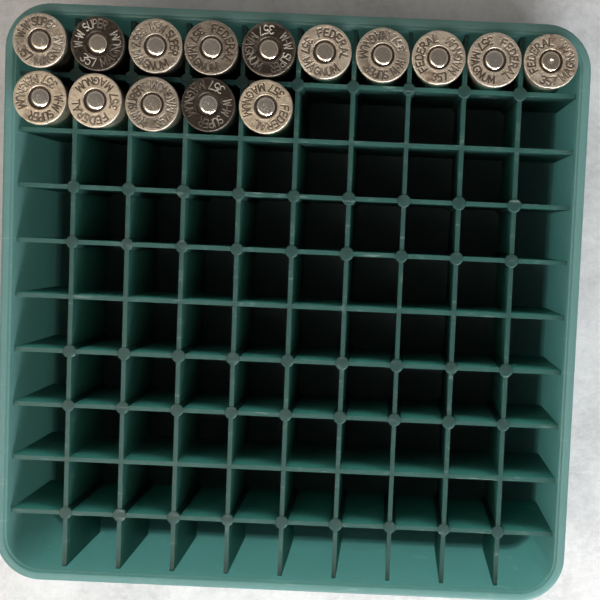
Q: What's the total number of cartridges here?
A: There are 15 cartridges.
